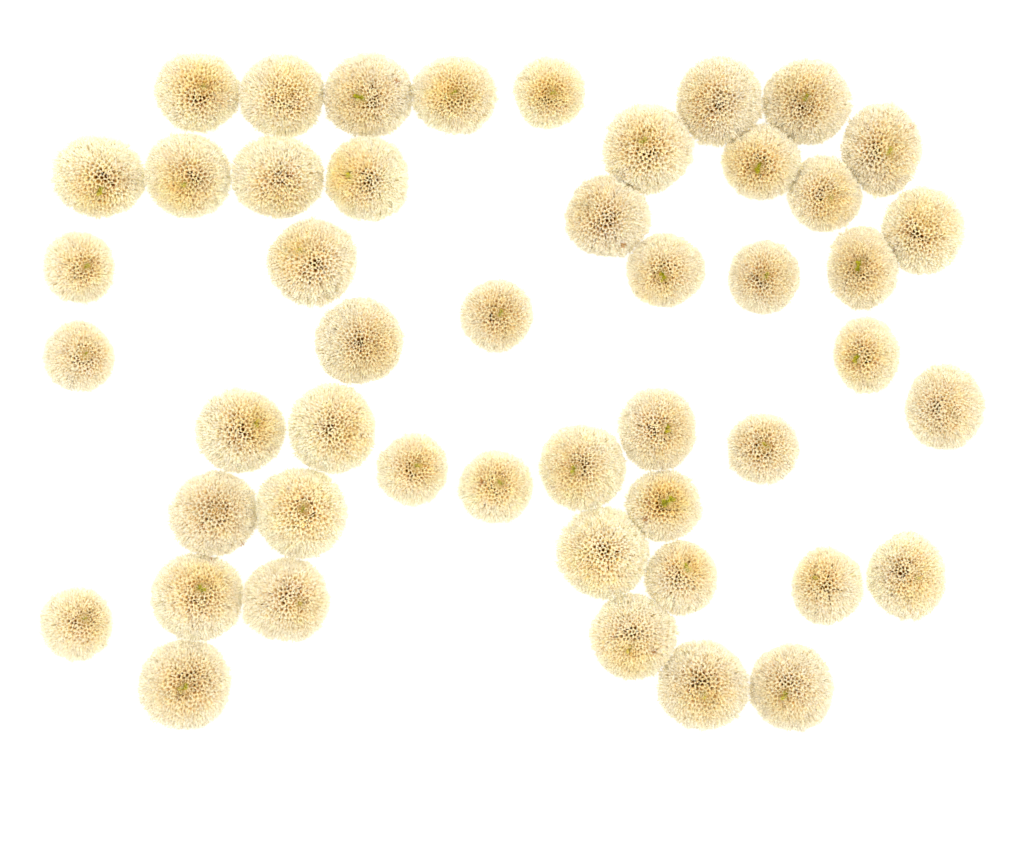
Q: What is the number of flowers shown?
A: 48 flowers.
